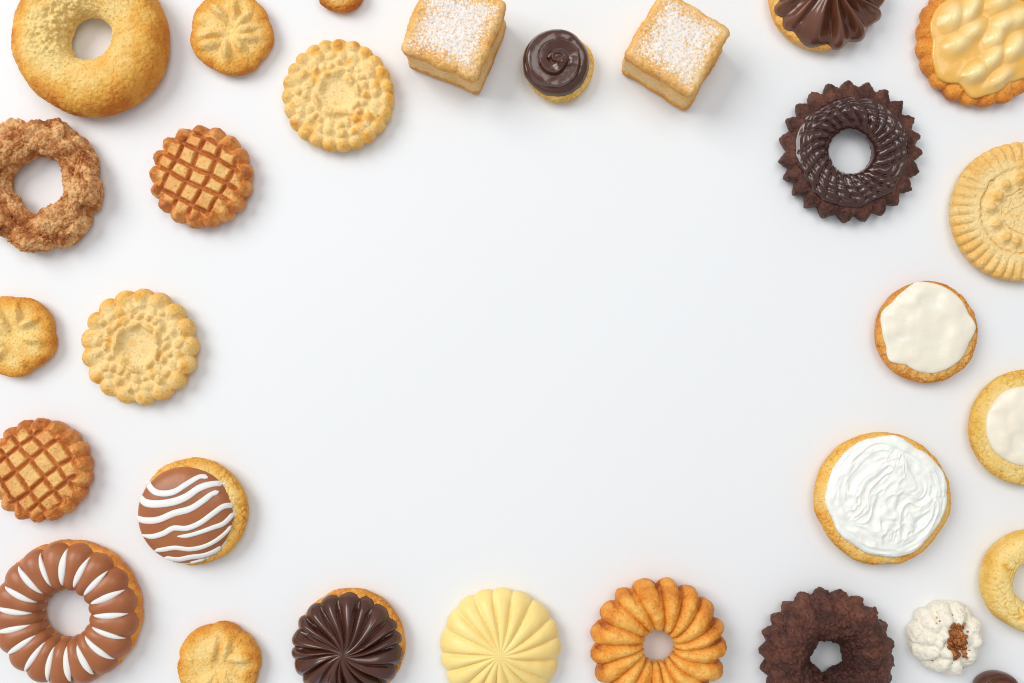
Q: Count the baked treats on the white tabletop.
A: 29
